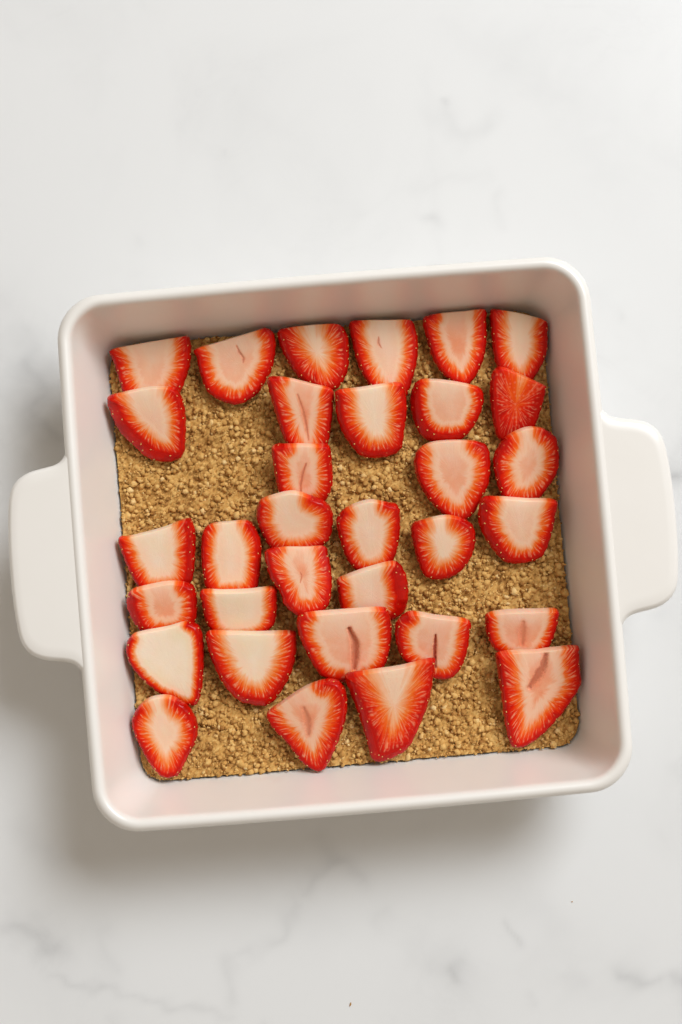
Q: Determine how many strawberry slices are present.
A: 33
